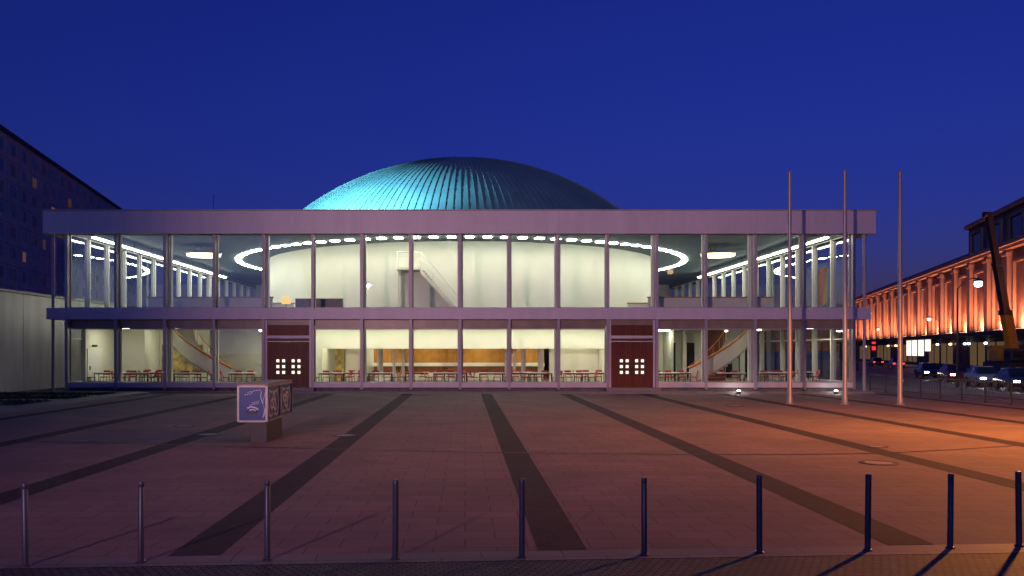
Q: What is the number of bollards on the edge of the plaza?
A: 10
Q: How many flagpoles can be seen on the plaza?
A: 3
